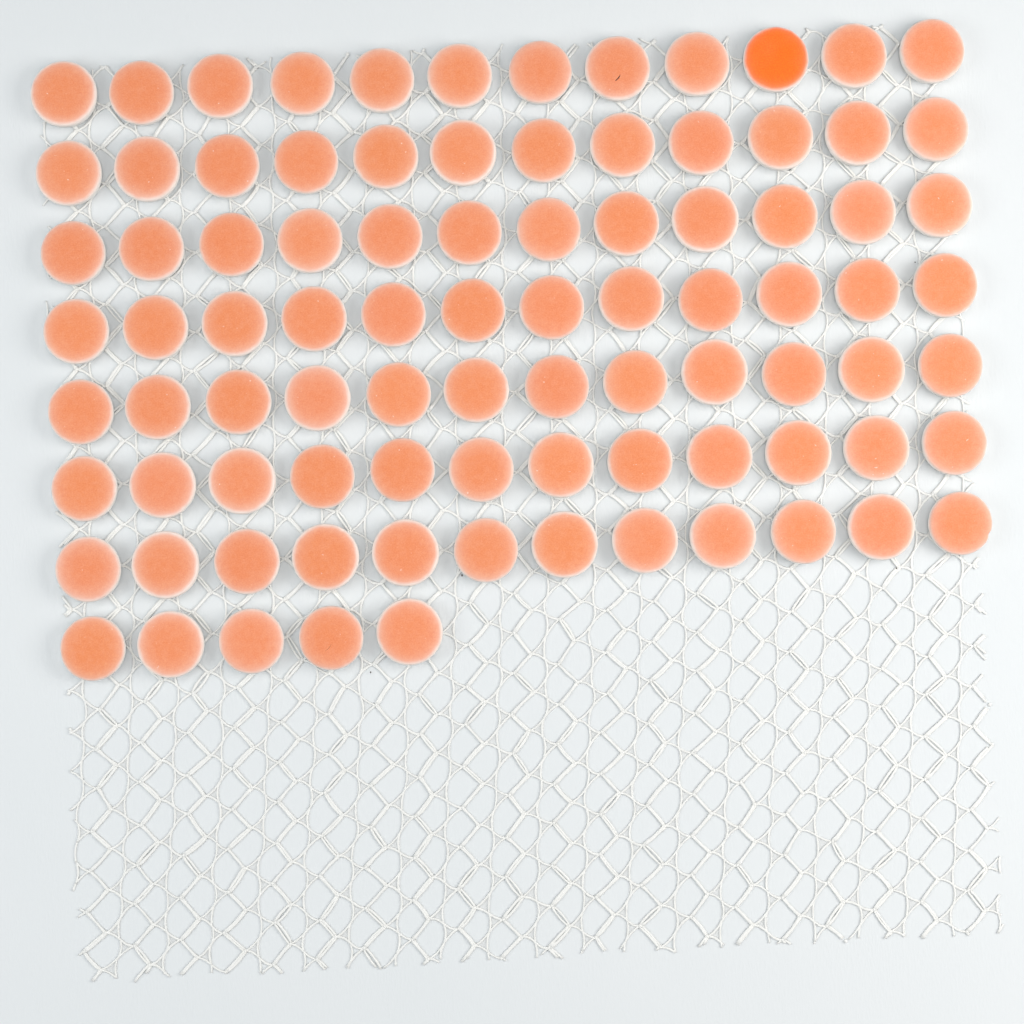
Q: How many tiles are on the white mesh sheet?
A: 89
